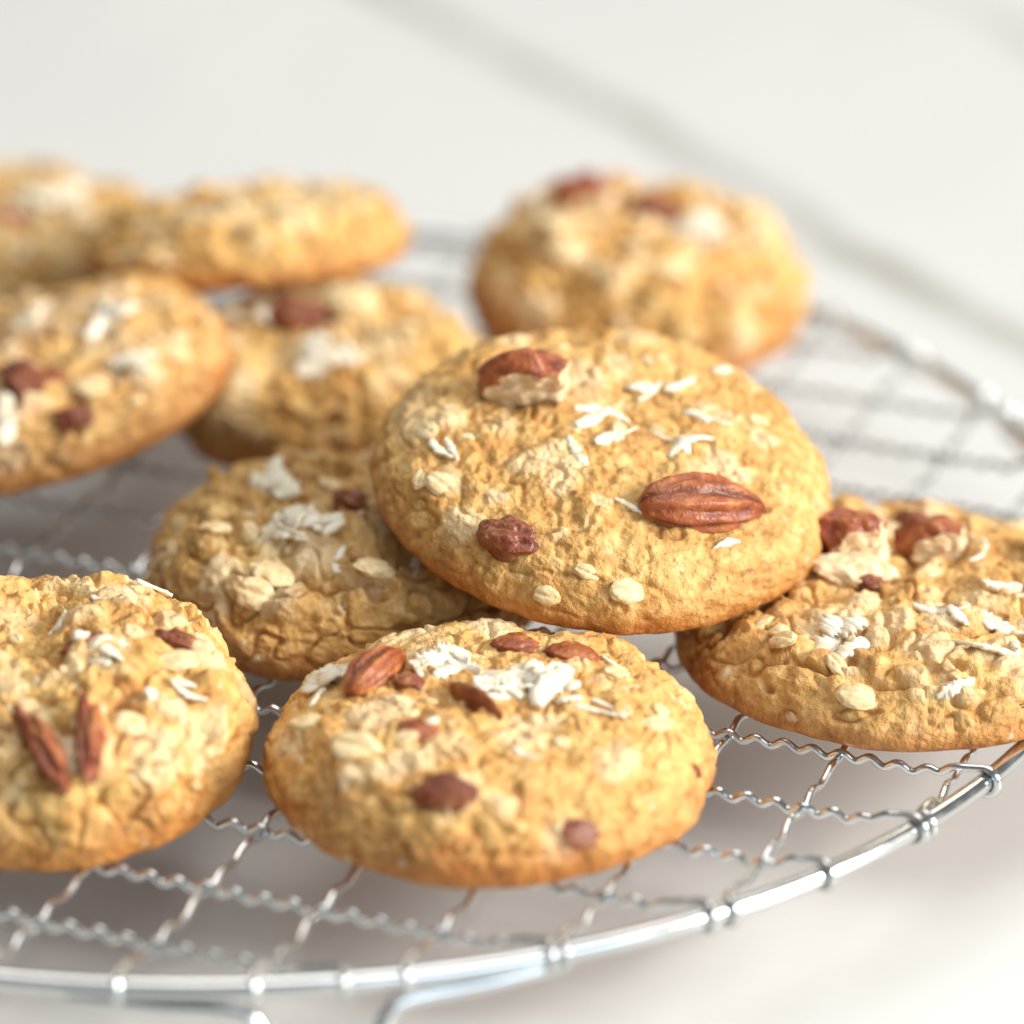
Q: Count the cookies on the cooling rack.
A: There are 10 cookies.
